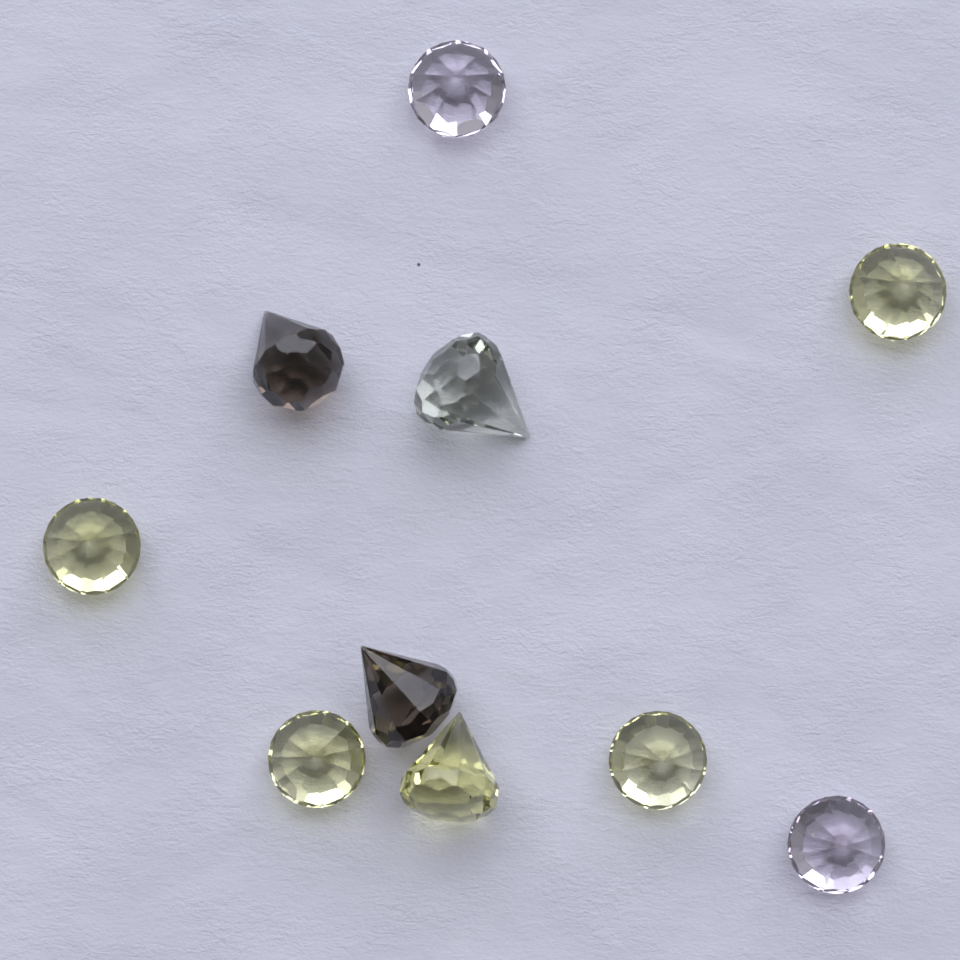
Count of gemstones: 10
